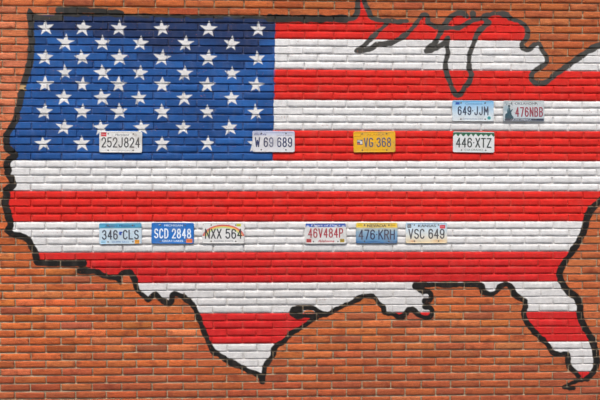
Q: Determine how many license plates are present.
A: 12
